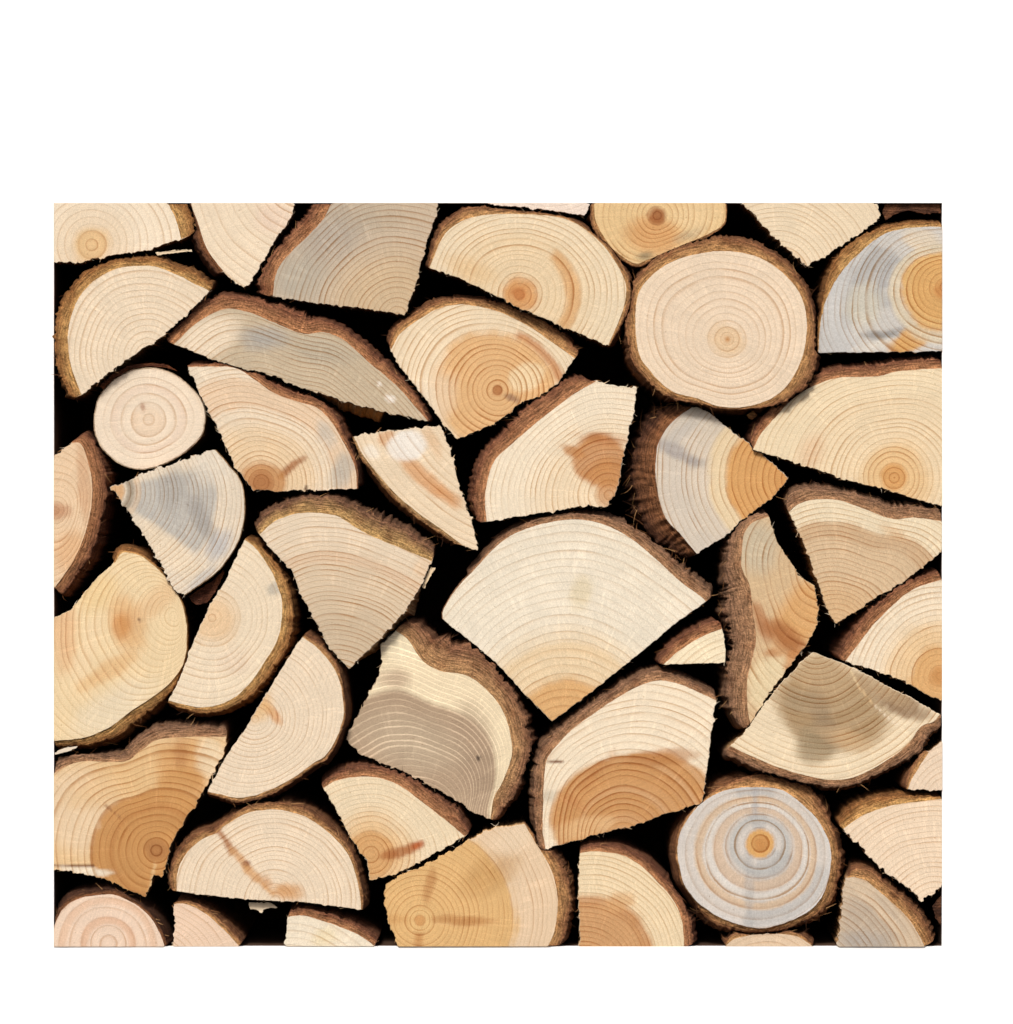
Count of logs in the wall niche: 45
